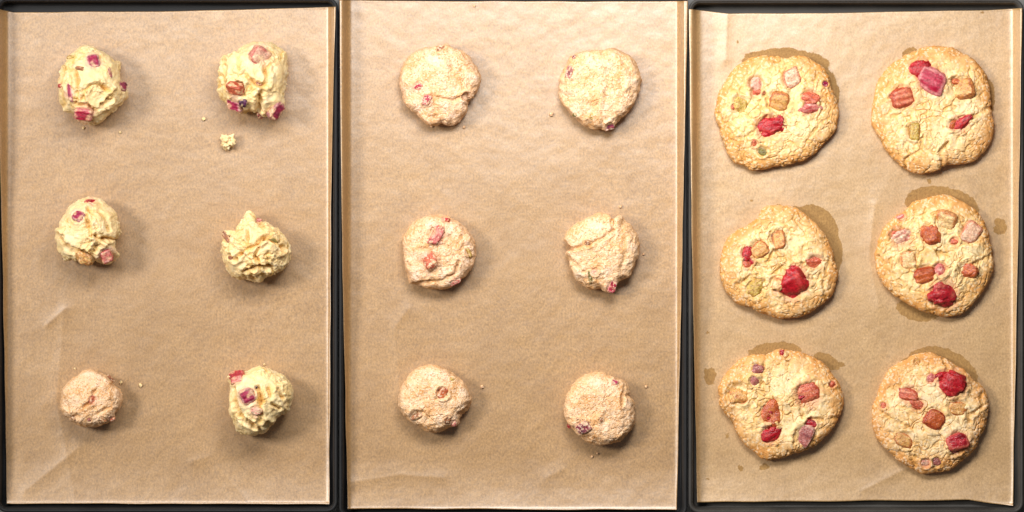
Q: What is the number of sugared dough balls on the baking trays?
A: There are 7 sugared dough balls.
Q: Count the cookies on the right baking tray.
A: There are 6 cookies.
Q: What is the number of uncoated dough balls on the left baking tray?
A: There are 5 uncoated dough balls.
